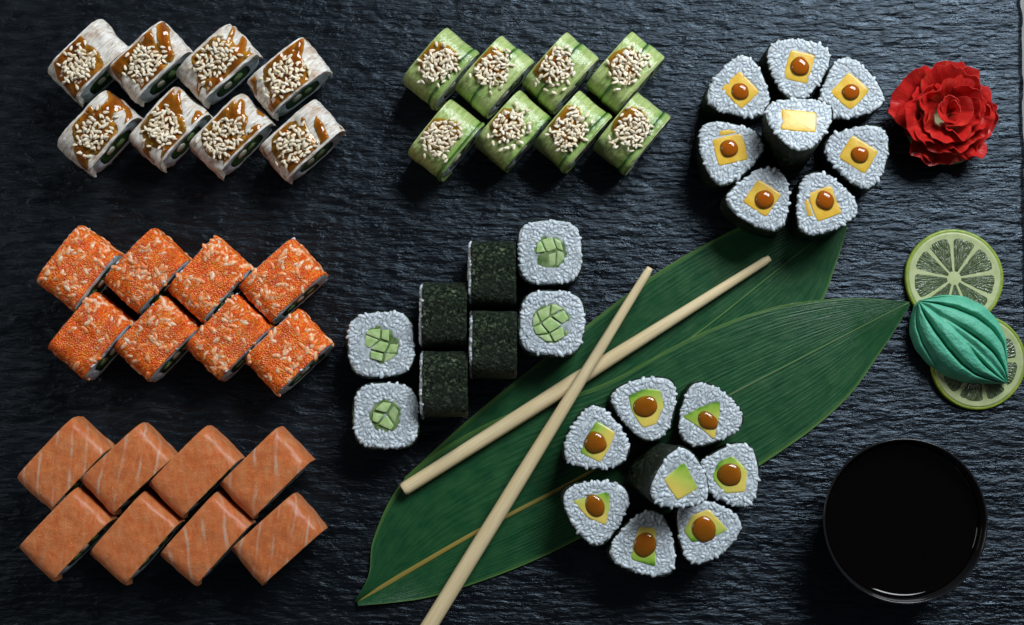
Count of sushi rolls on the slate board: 56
